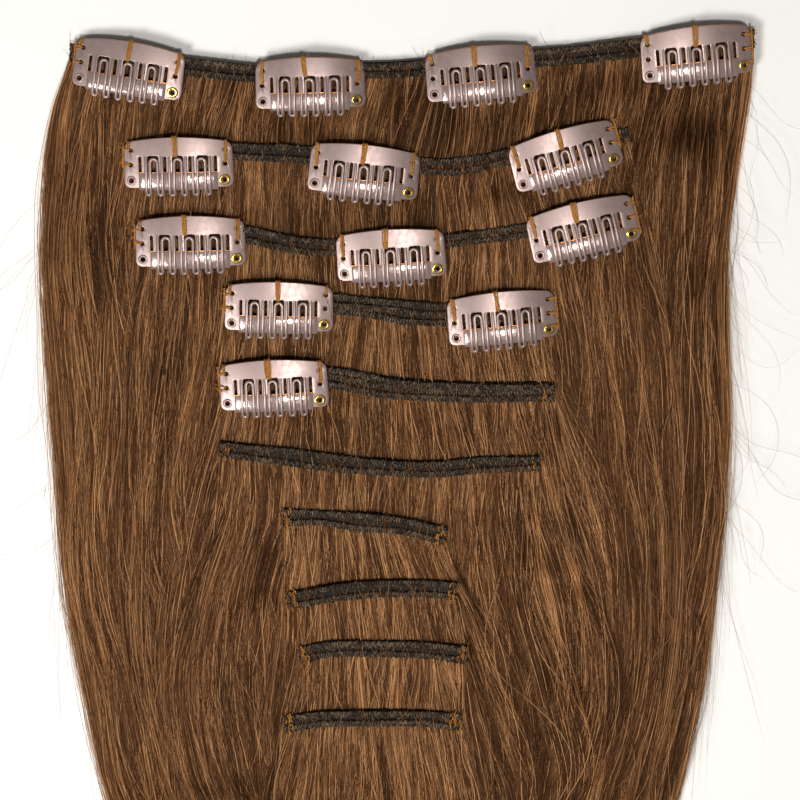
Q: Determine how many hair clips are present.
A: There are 13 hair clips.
